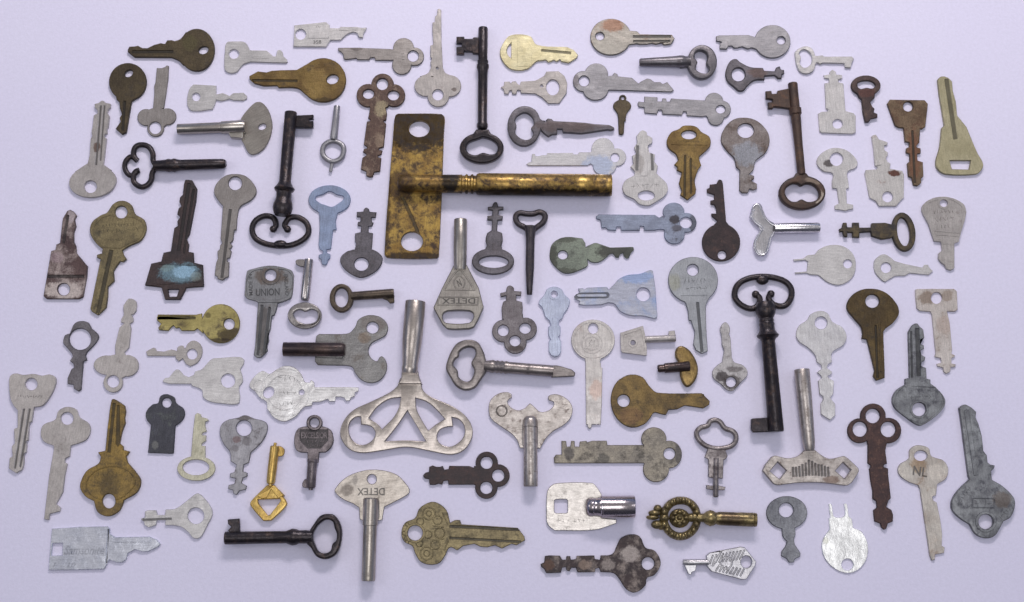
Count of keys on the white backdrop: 109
